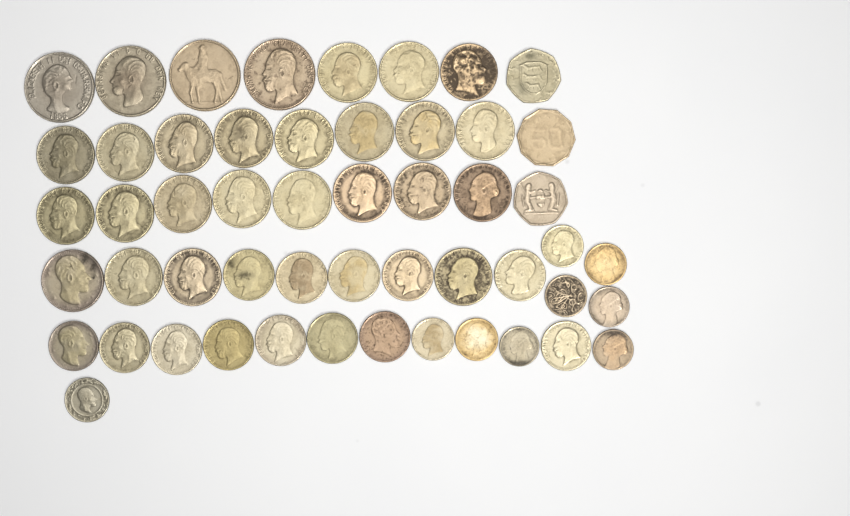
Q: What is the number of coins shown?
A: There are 52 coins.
